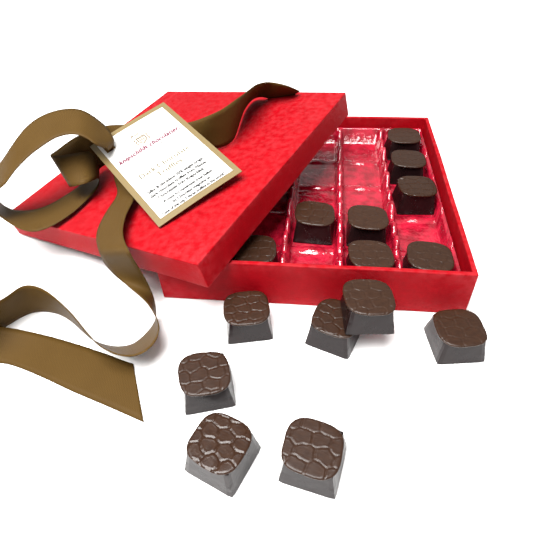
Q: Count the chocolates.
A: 15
